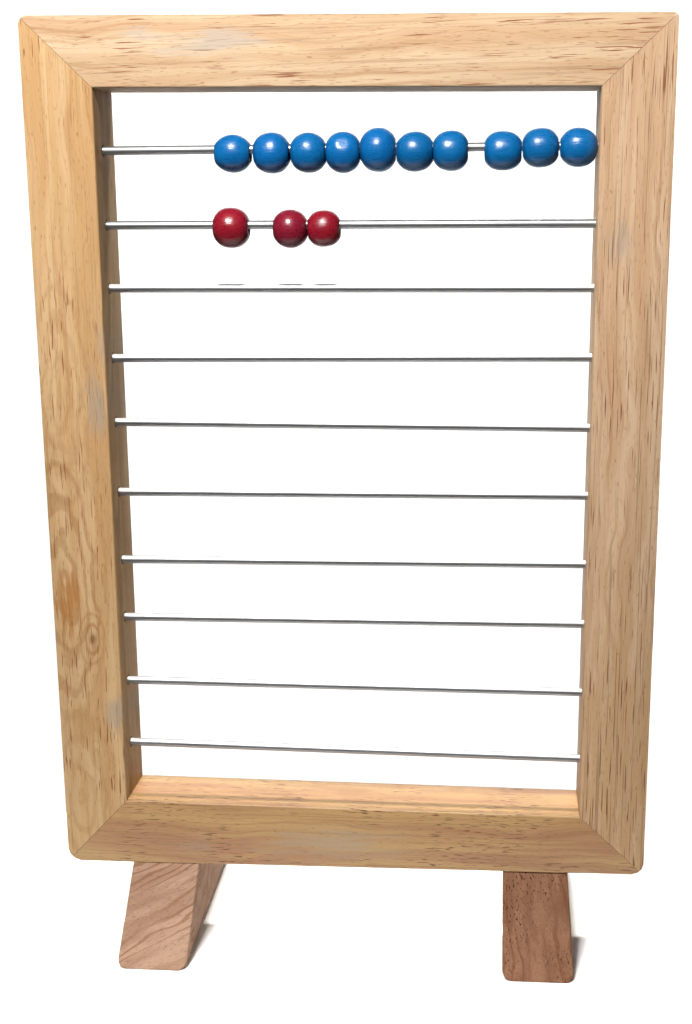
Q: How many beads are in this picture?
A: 13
